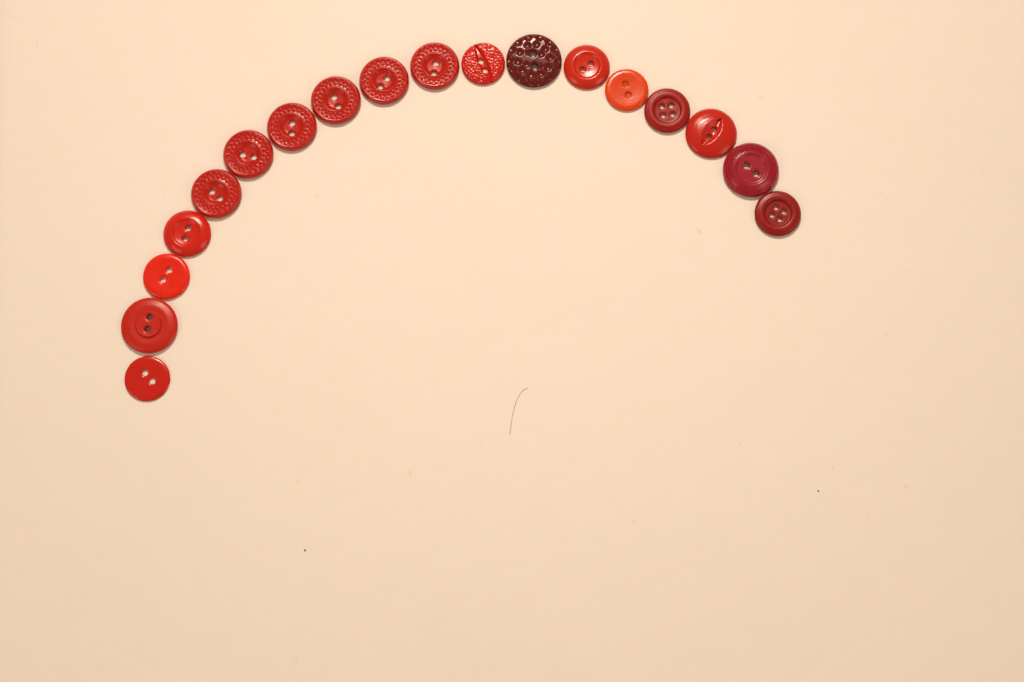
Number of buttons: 18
